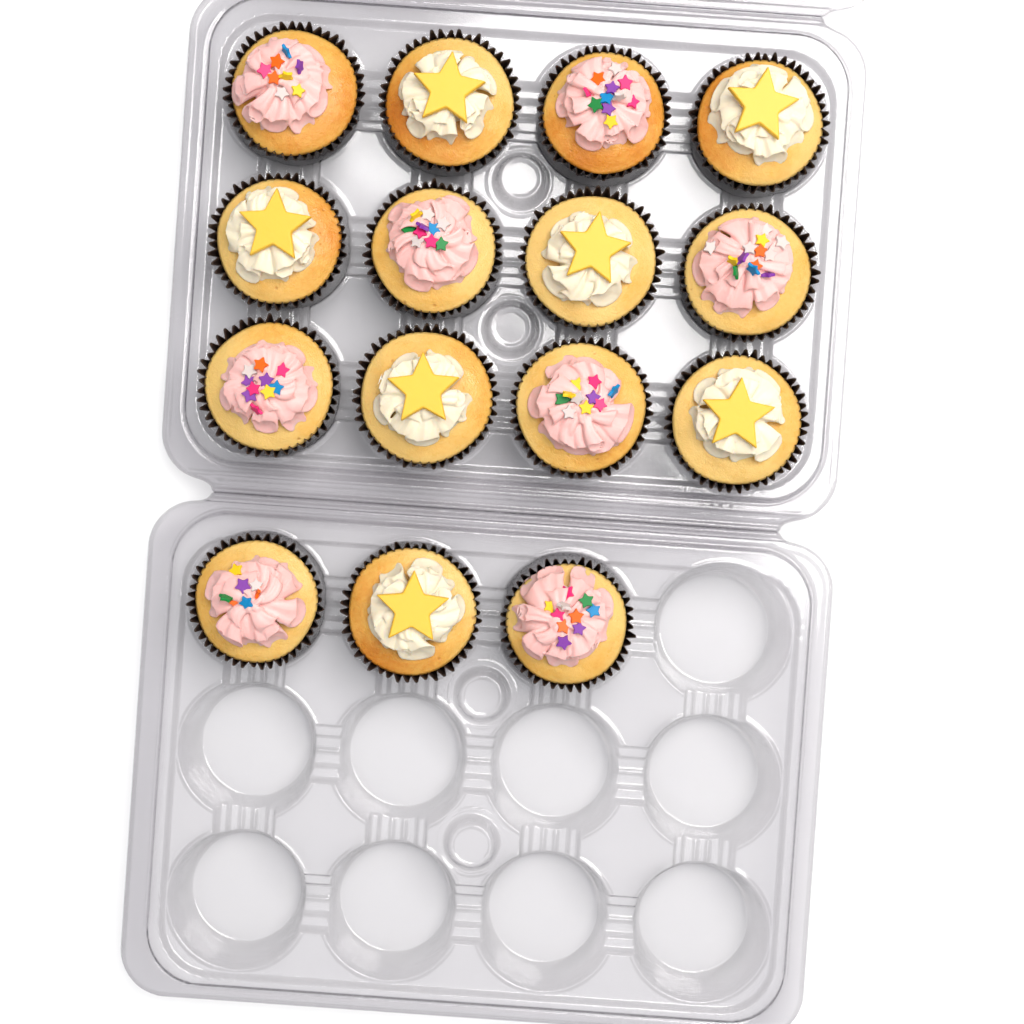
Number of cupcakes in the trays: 15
